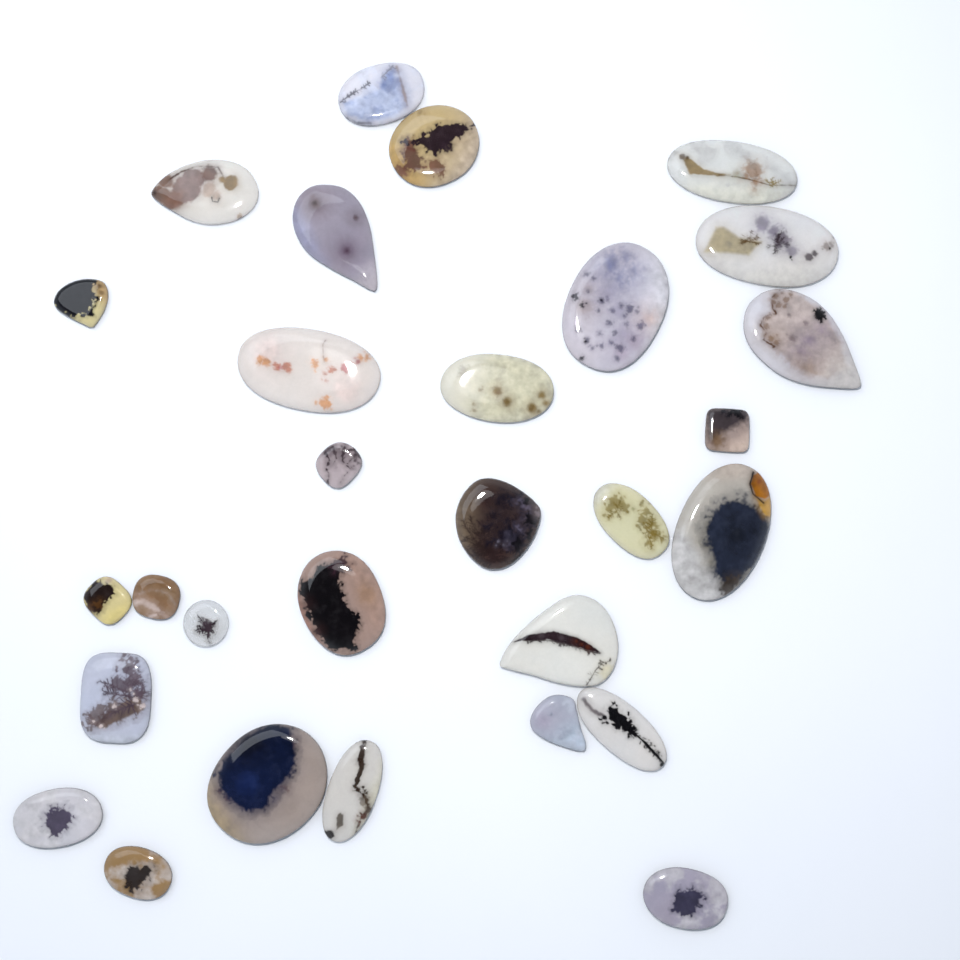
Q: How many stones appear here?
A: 29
